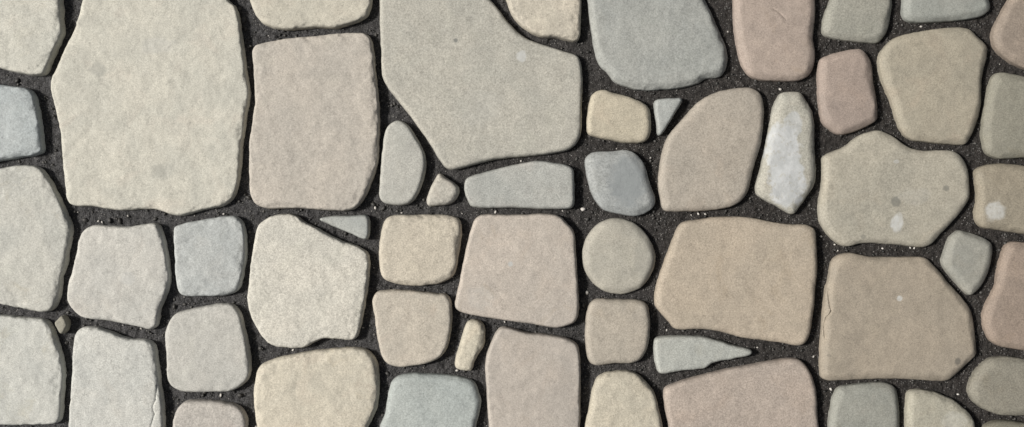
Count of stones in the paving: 55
